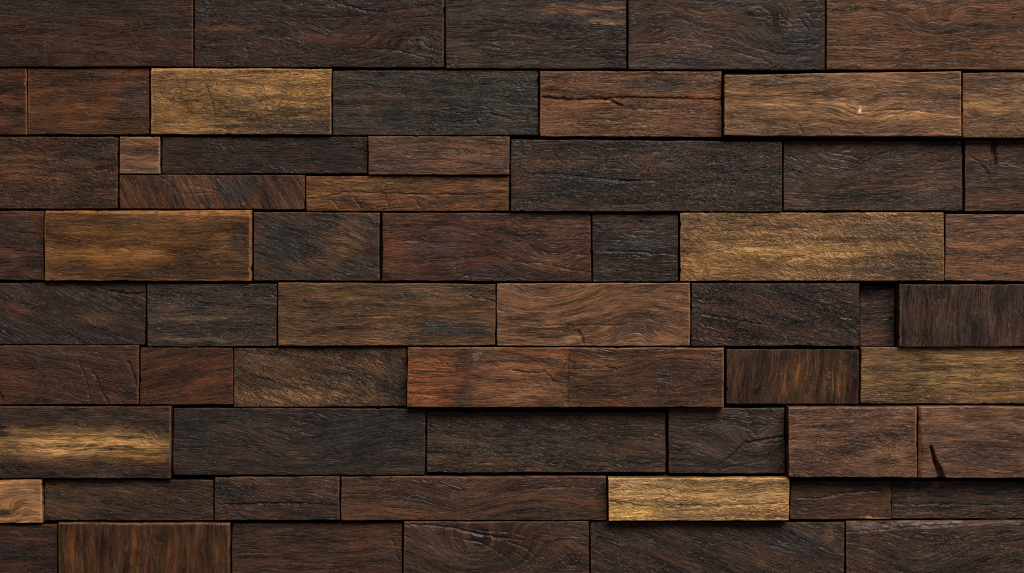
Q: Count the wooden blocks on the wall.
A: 60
